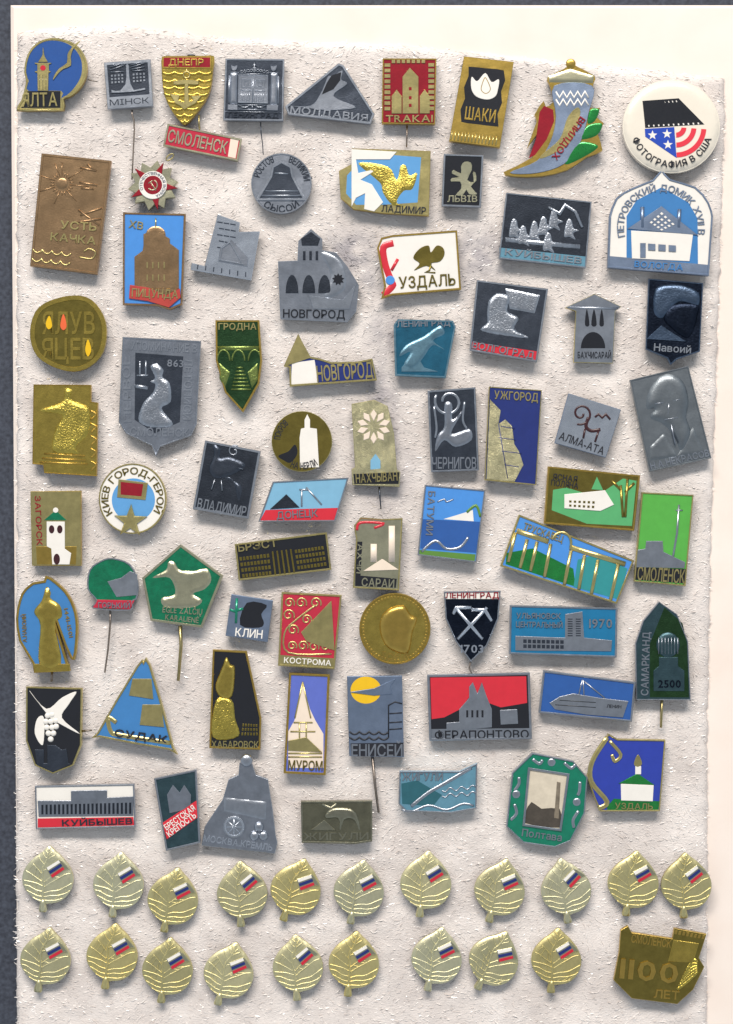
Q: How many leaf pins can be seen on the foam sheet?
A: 20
